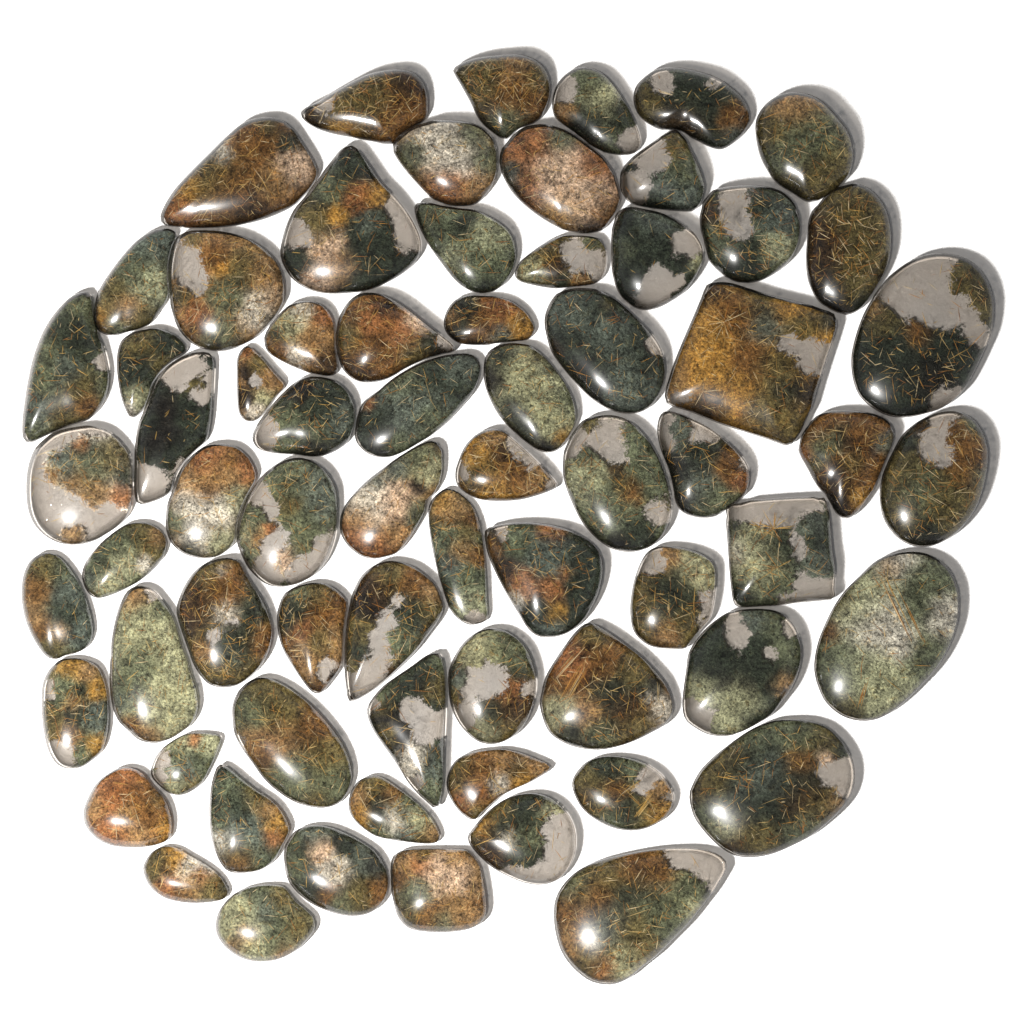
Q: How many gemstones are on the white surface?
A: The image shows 69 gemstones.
